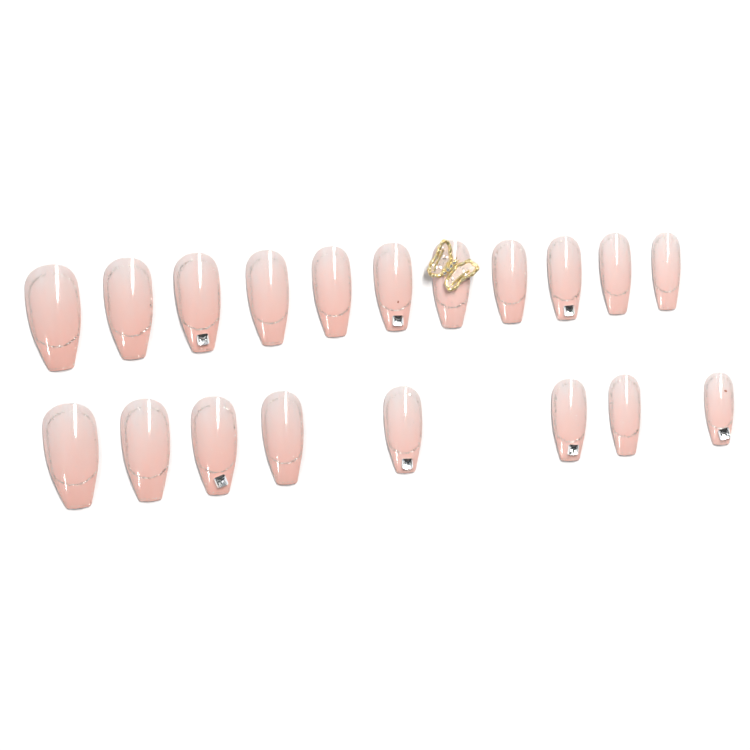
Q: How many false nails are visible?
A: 19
